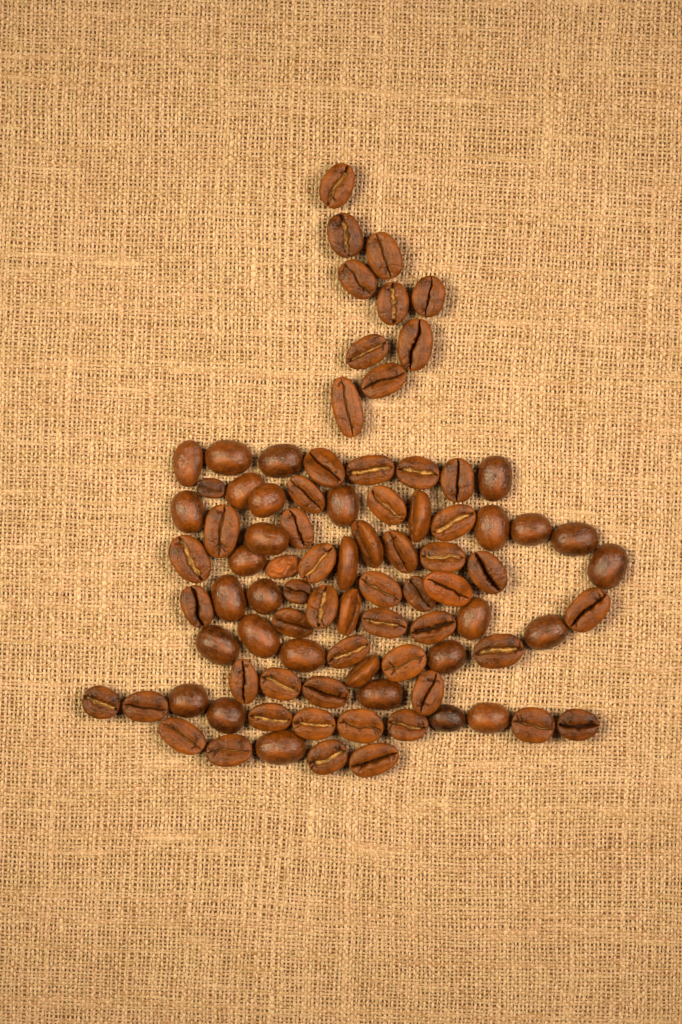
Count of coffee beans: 88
